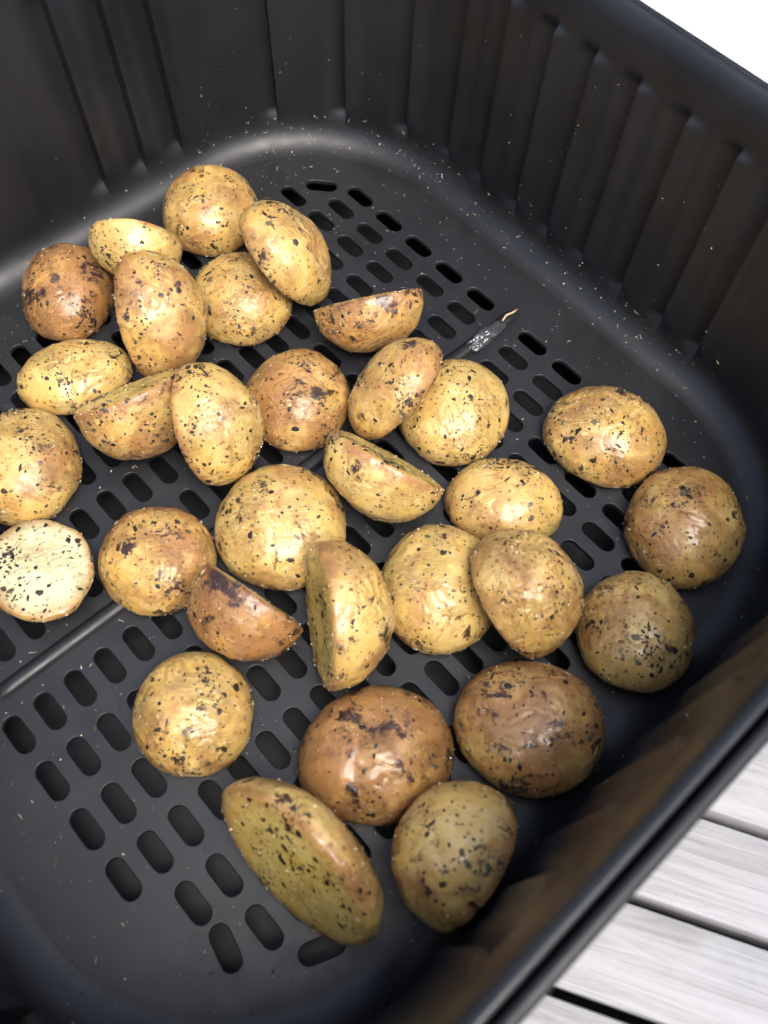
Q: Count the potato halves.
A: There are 31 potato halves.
